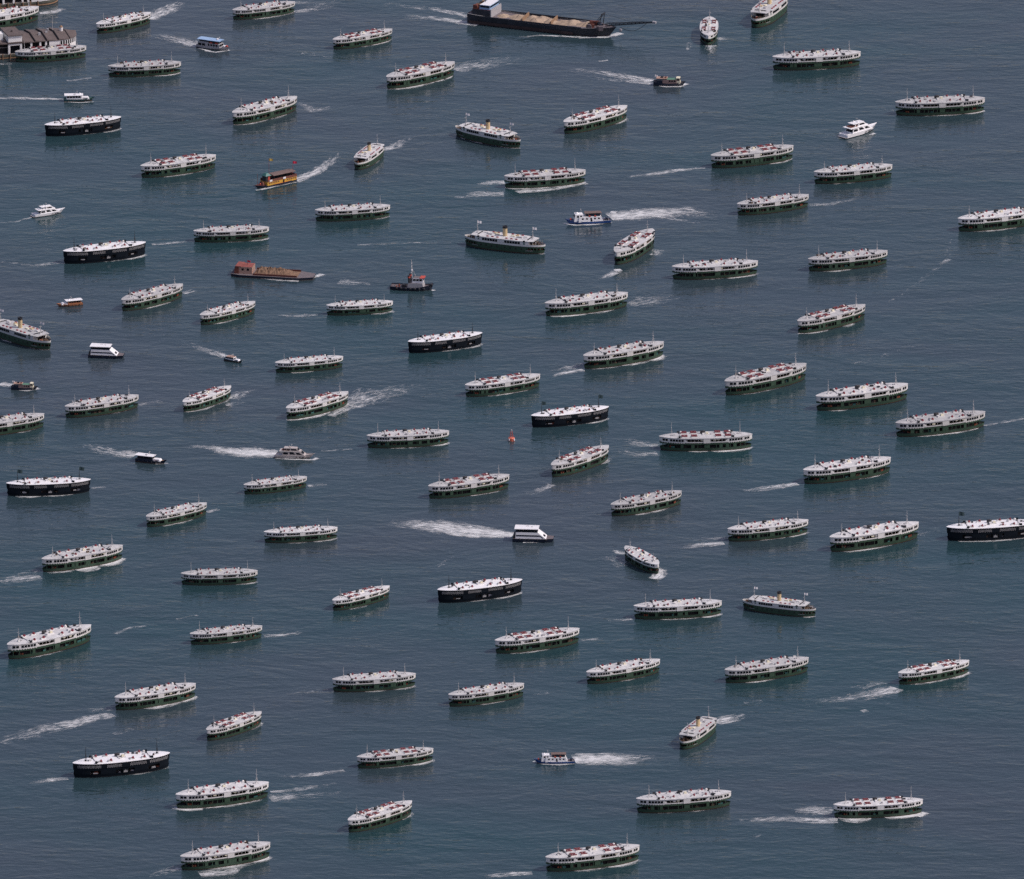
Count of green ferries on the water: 78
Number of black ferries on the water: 8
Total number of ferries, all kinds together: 86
